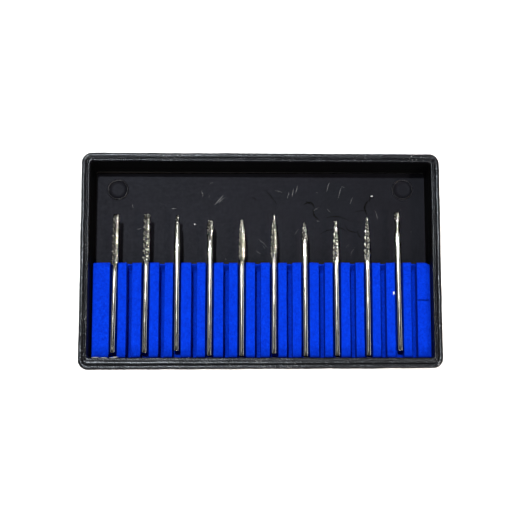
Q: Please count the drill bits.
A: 10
